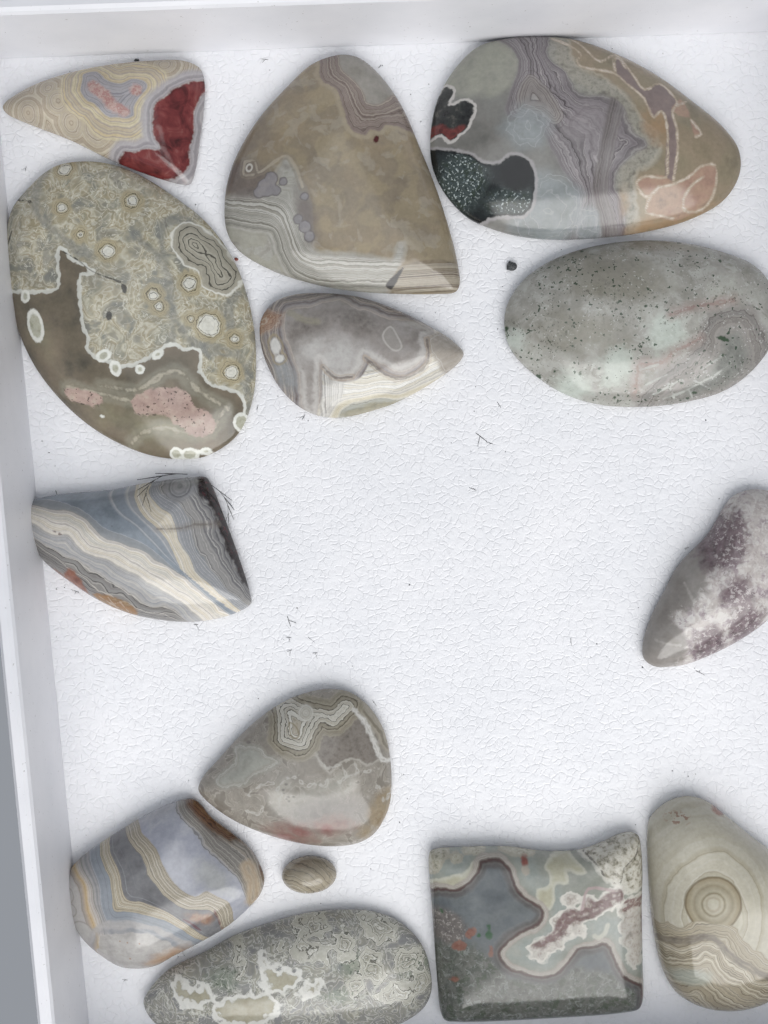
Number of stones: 14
